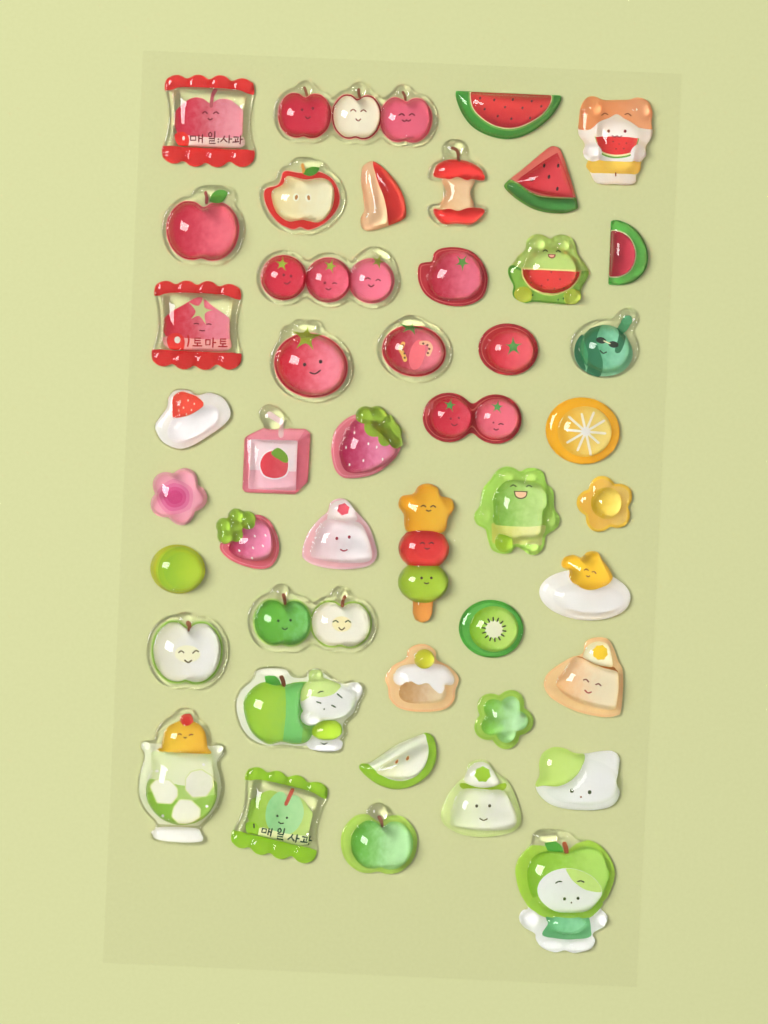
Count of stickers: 45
